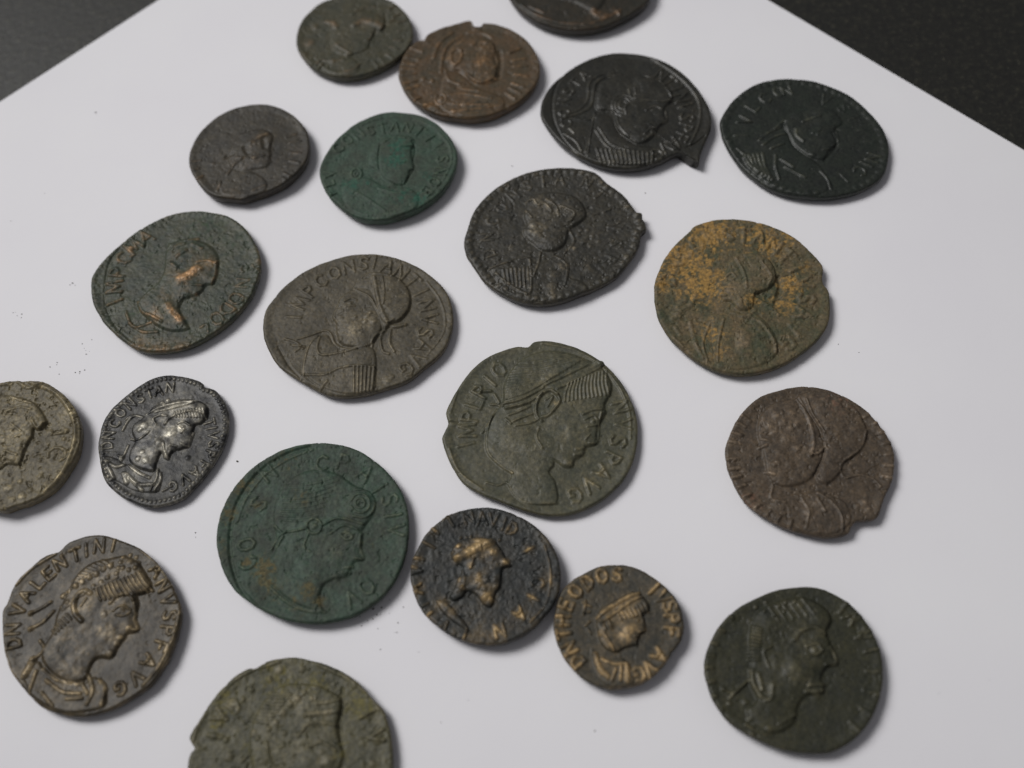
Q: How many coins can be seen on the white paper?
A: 21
